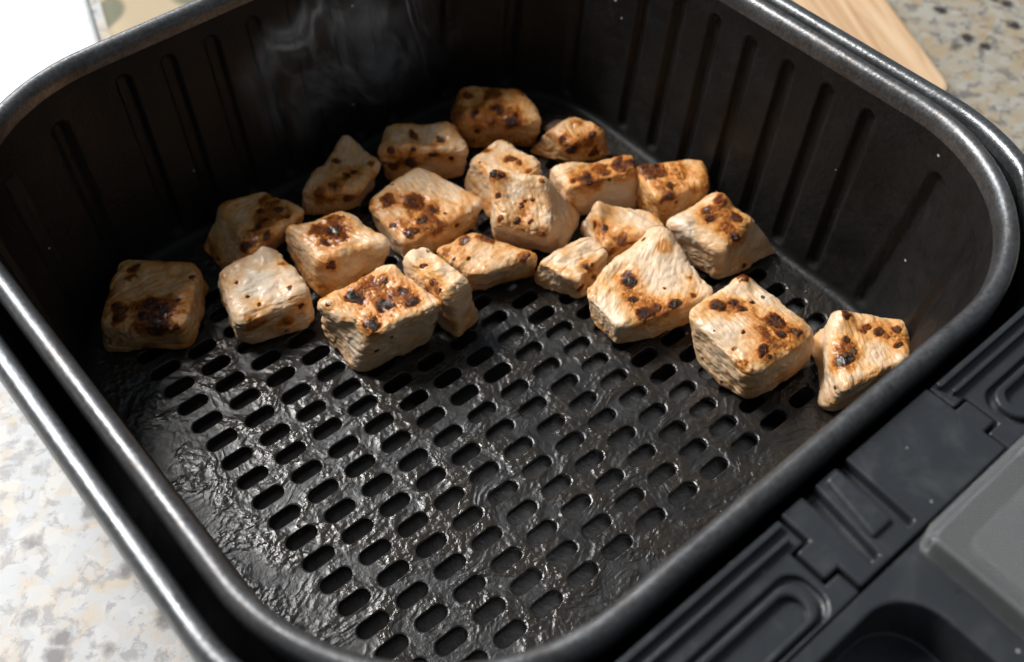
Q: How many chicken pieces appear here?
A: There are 22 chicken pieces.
